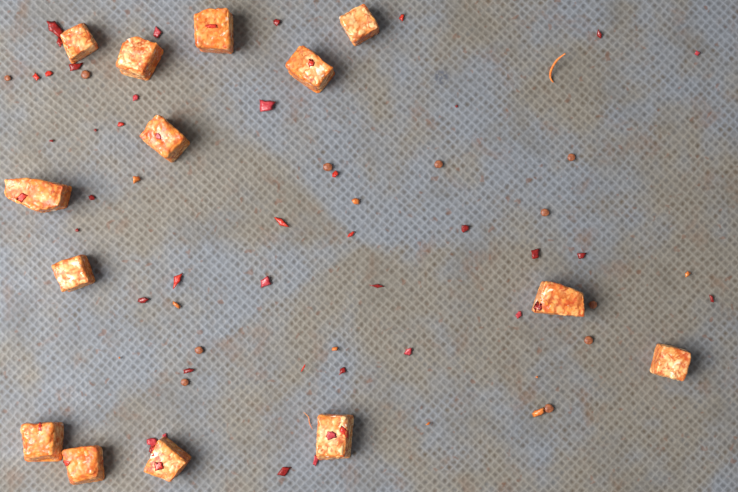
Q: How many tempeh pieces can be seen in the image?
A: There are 14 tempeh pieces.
